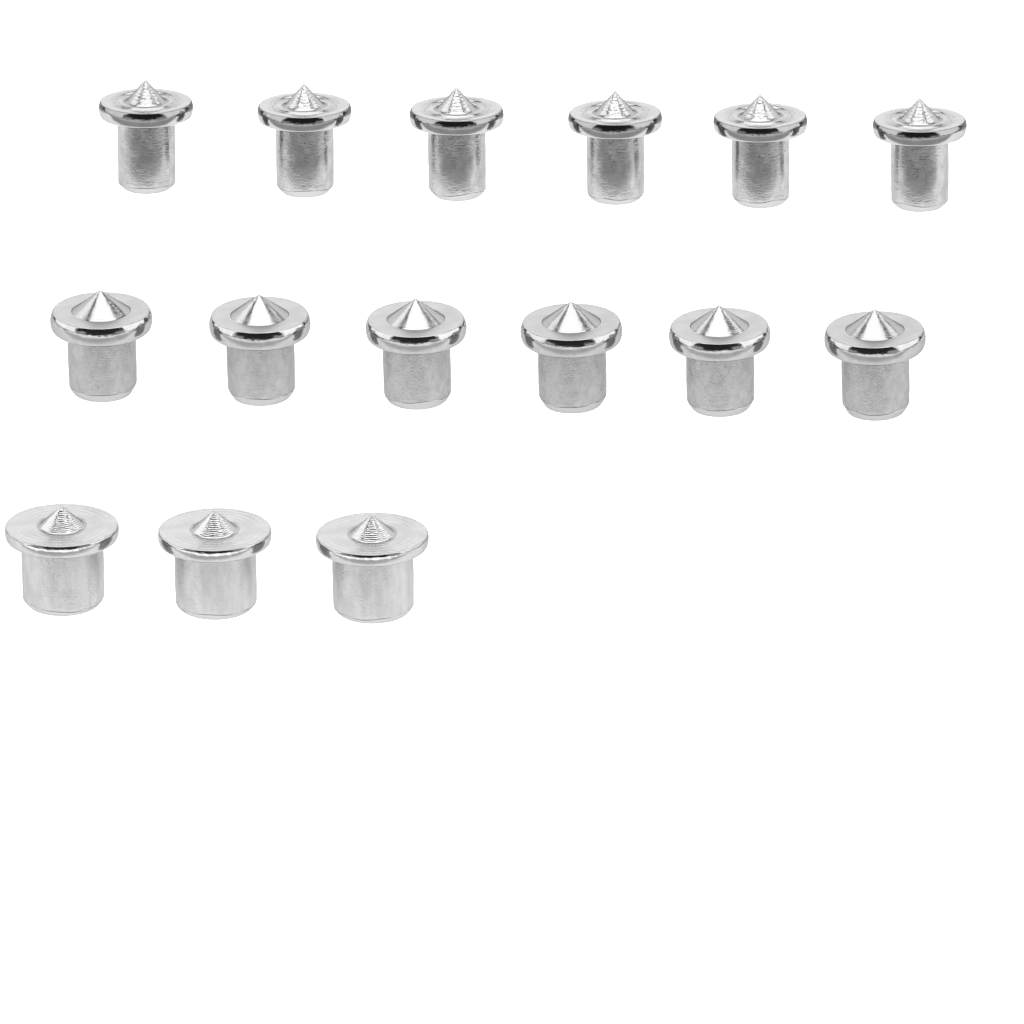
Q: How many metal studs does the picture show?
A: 15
